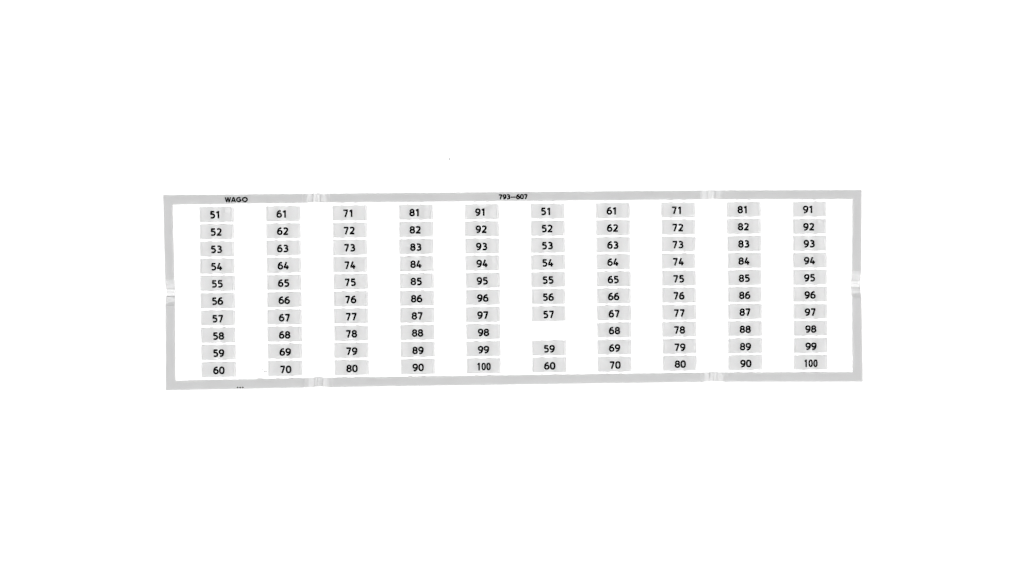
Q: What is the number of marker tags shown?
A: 99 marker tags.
